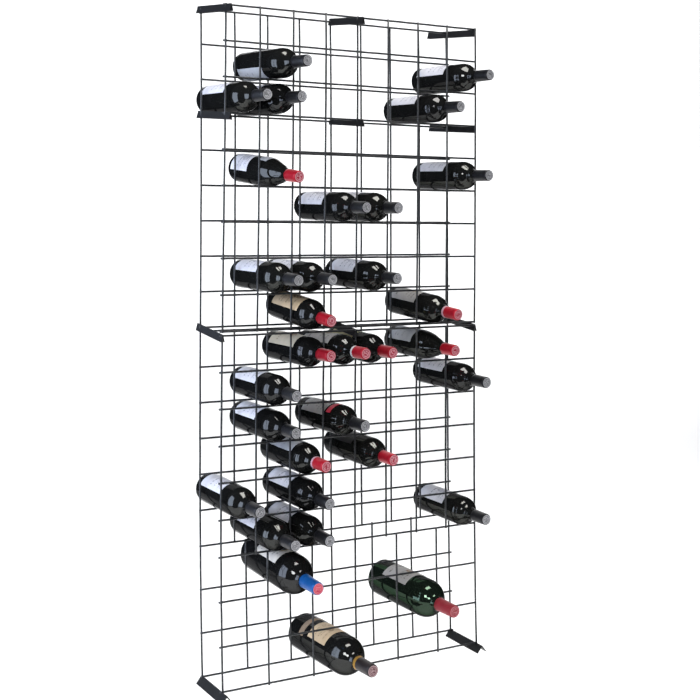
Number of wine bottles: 32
